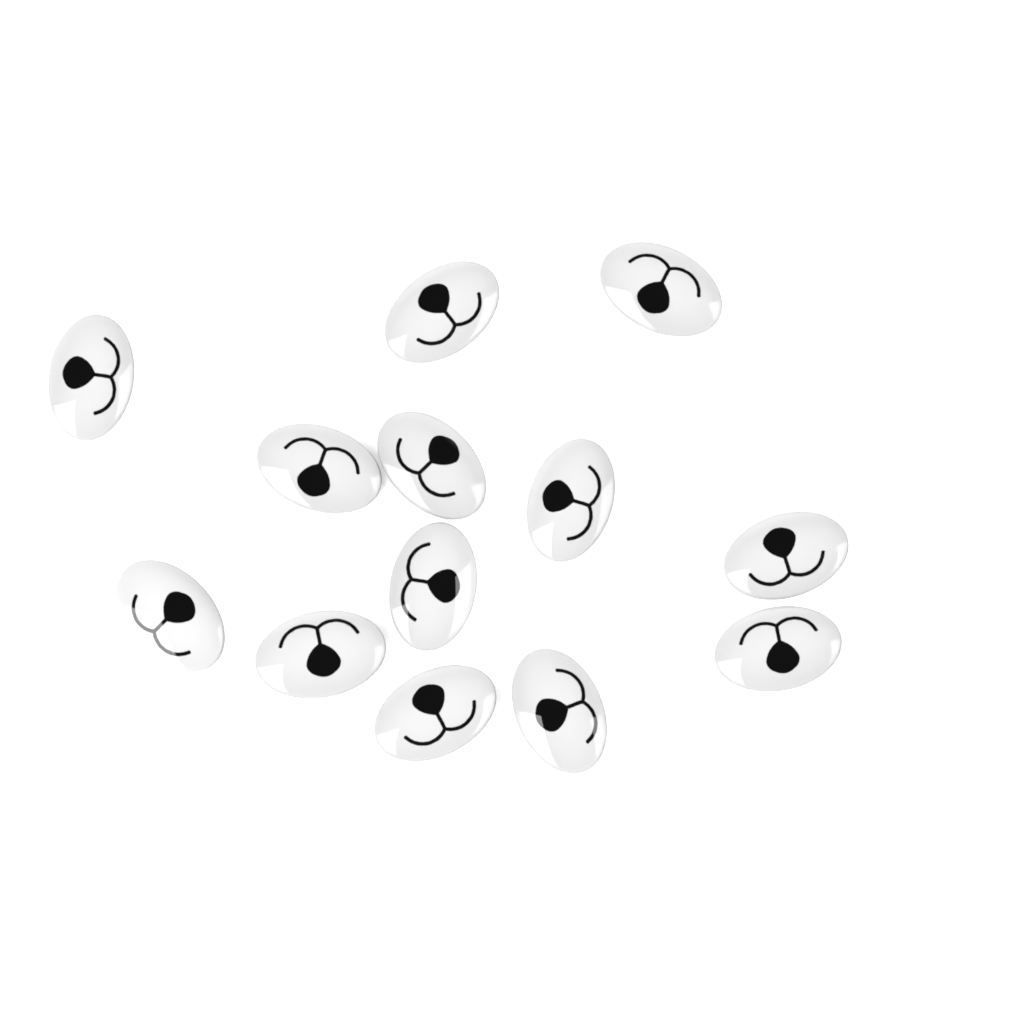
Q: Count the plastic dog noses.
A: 13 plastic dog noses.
